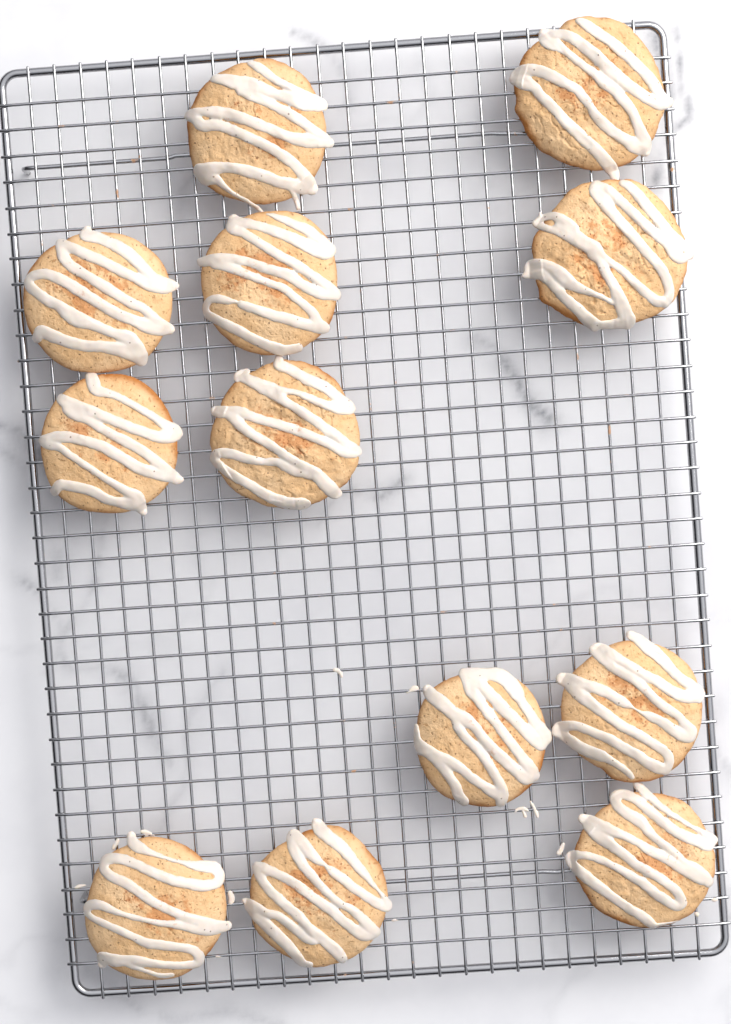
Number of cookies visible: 12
